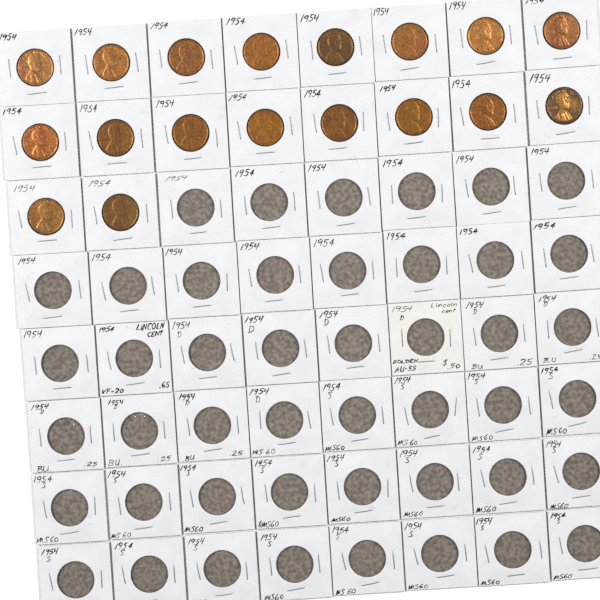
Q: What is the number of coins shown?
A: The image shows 18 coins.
